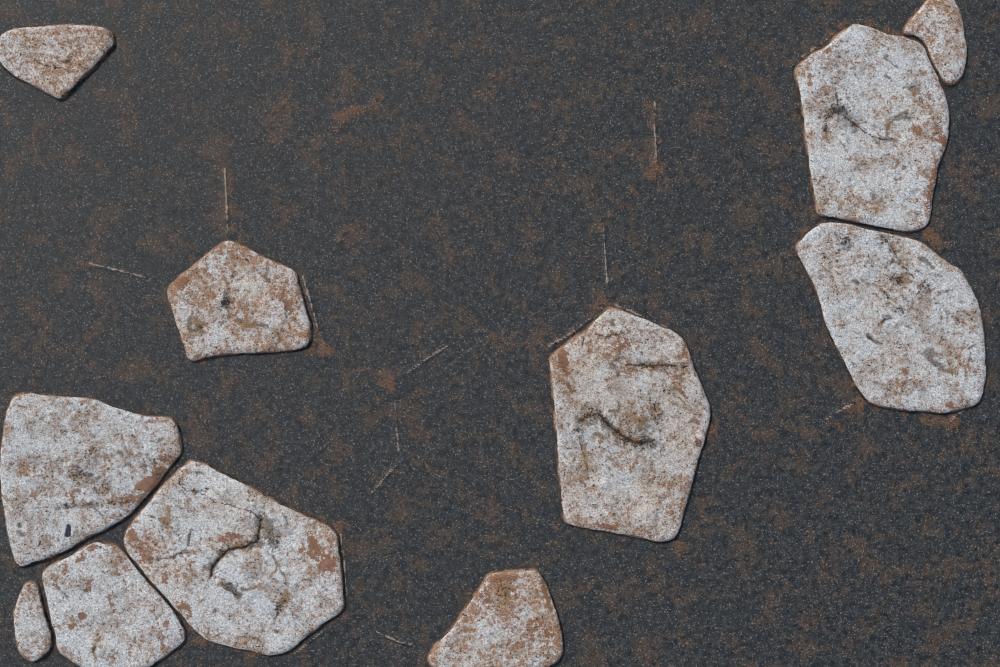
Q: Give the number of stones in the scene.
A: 11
